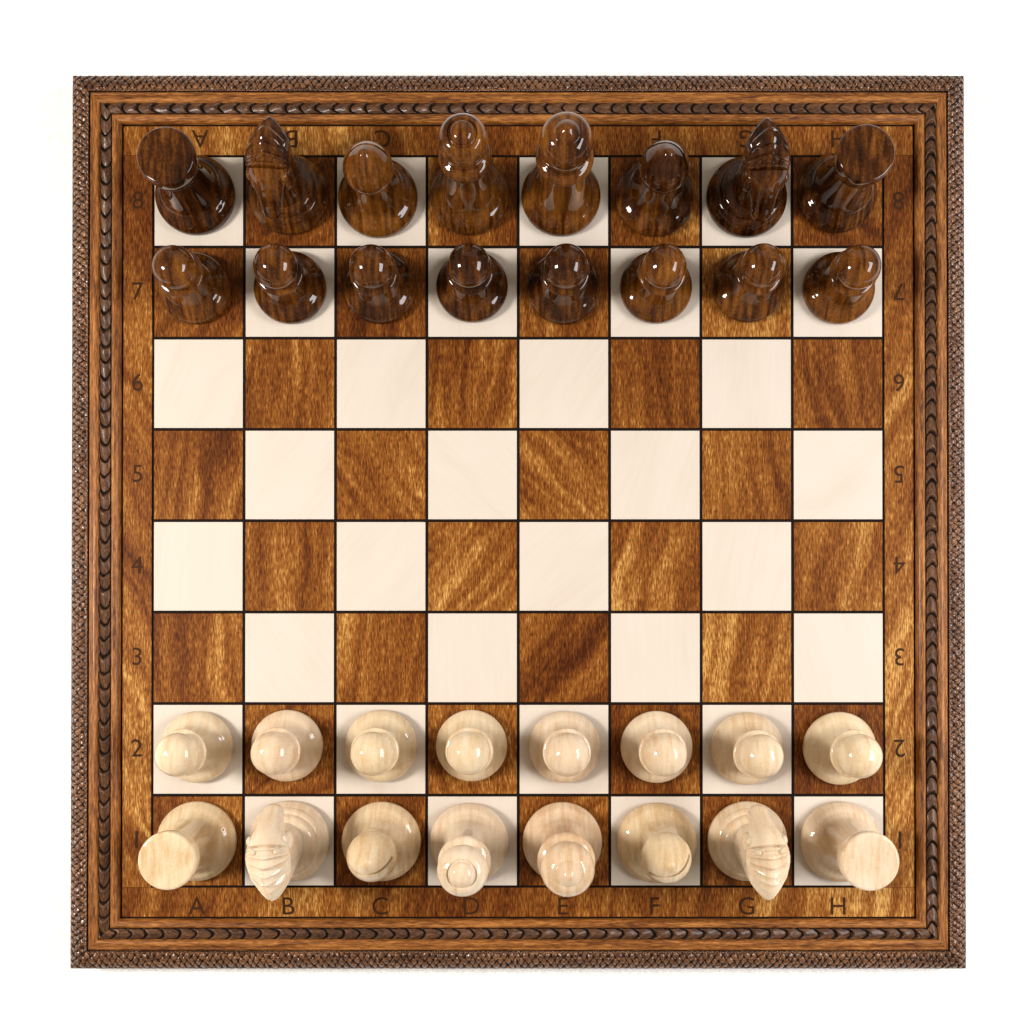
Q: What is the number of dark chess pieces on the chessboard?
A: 16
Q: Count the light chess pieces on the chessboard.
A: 16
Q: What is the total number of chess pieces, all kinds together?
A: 32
